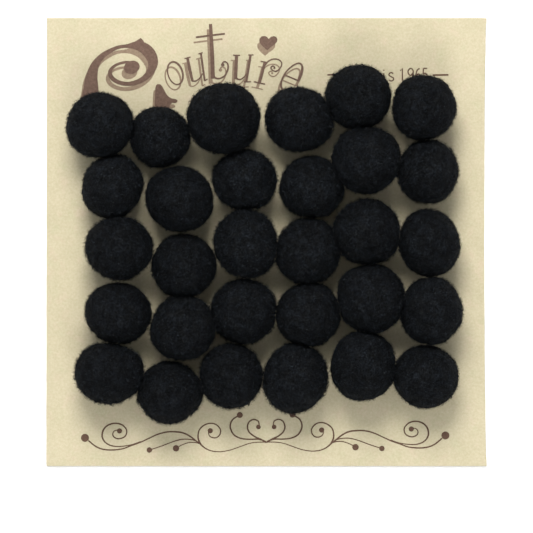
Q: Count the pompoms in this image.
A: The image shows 30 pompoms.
